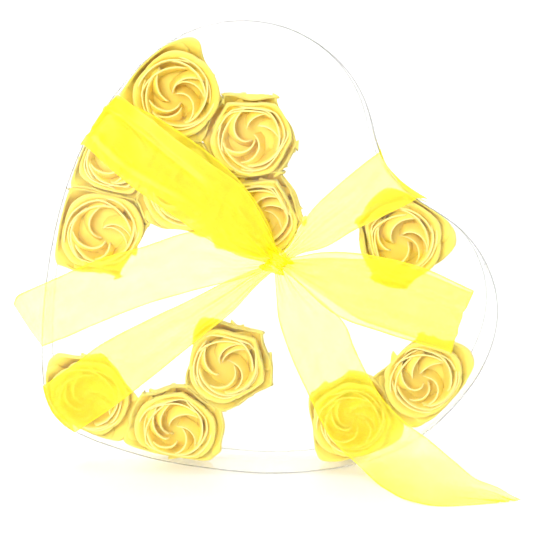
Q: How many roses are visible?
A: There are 12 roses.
